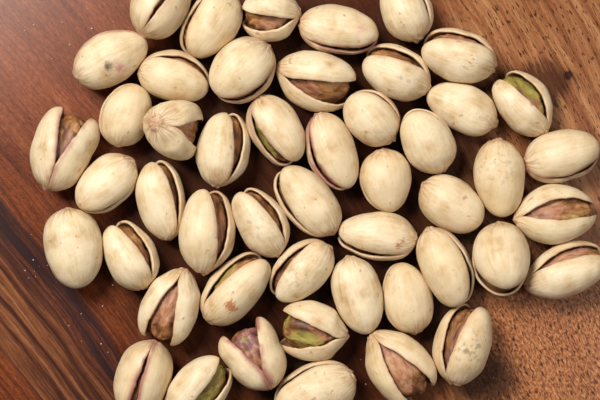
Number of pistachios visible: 49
